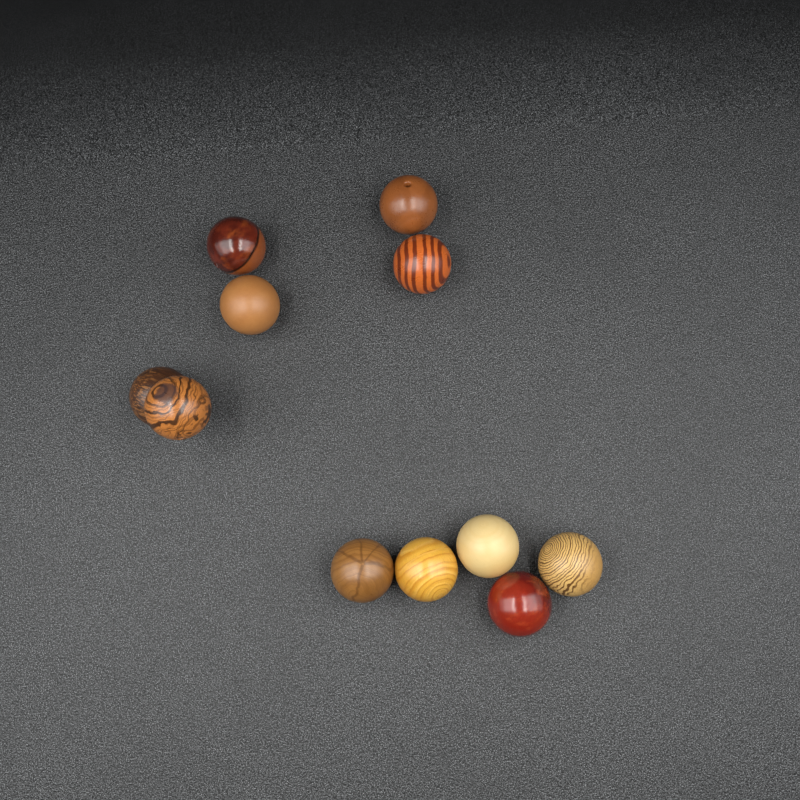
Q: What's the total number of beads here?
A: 11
